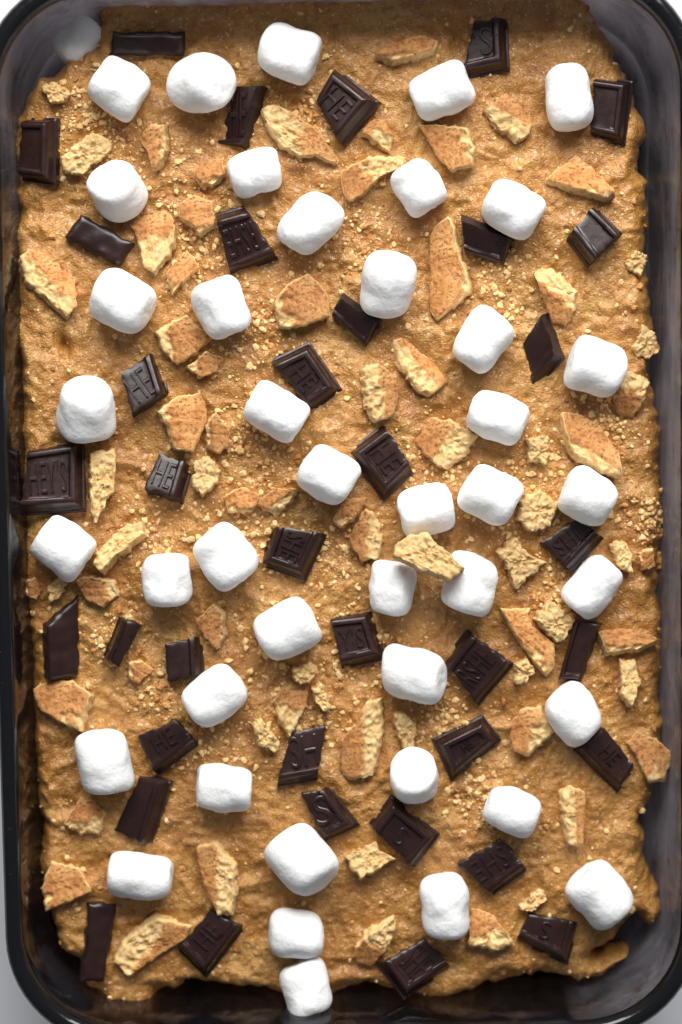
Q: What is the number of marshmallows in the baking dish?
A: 43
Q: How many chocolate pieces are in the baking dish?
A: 37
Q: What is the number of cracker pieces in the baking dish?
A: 71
